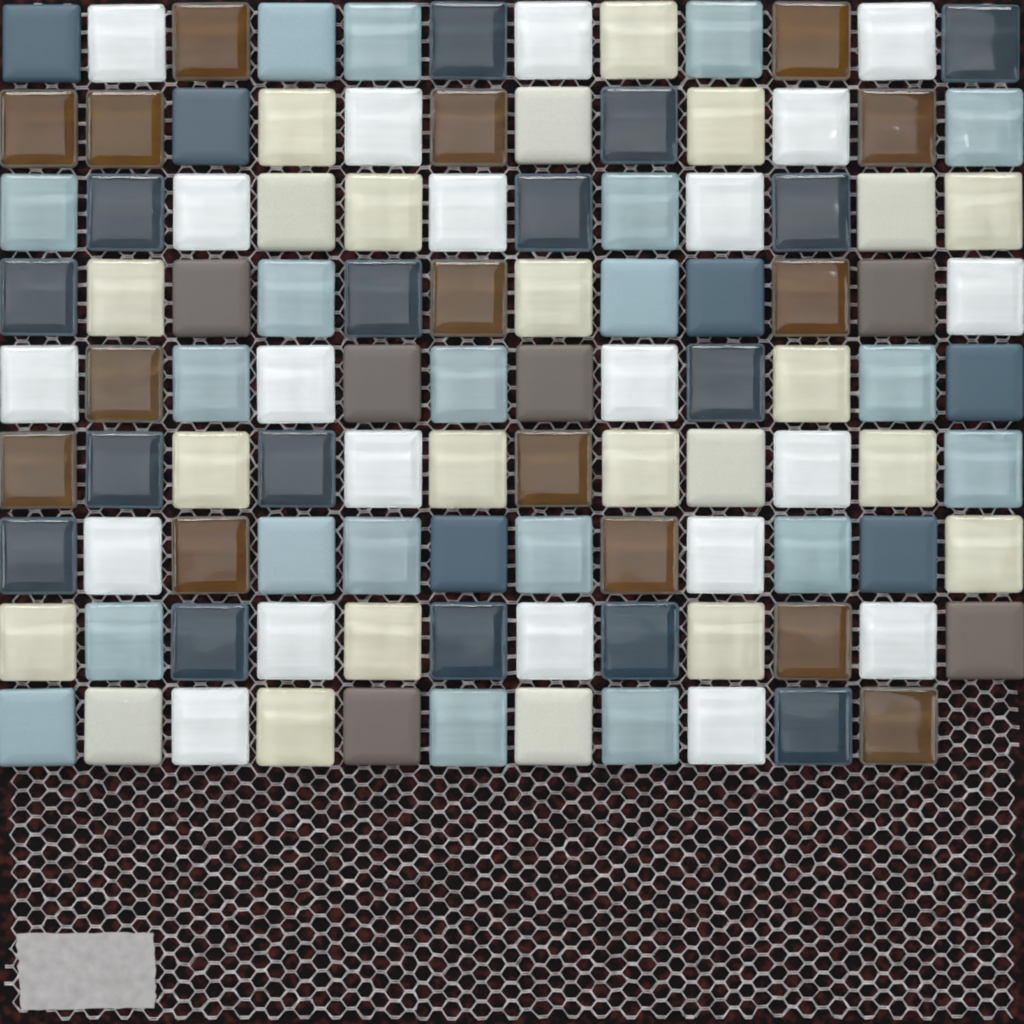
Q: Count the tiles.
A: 107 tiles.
